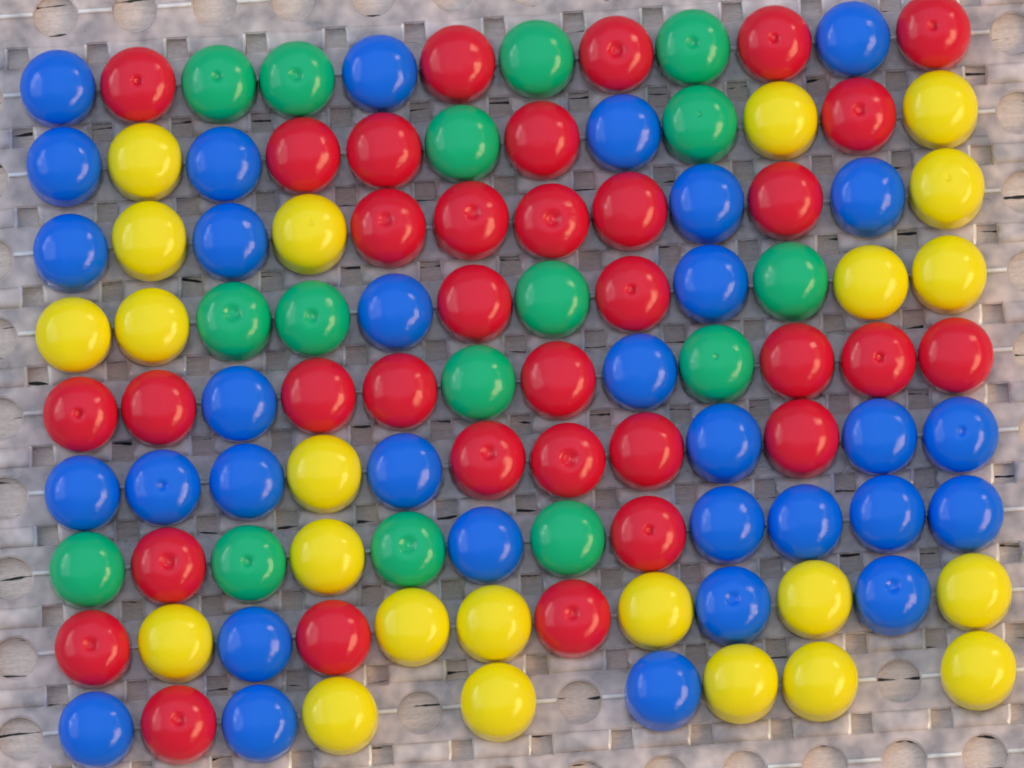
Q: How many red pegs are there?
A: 34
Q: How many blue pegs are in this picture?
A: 32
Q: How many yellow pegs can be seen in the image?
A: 23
